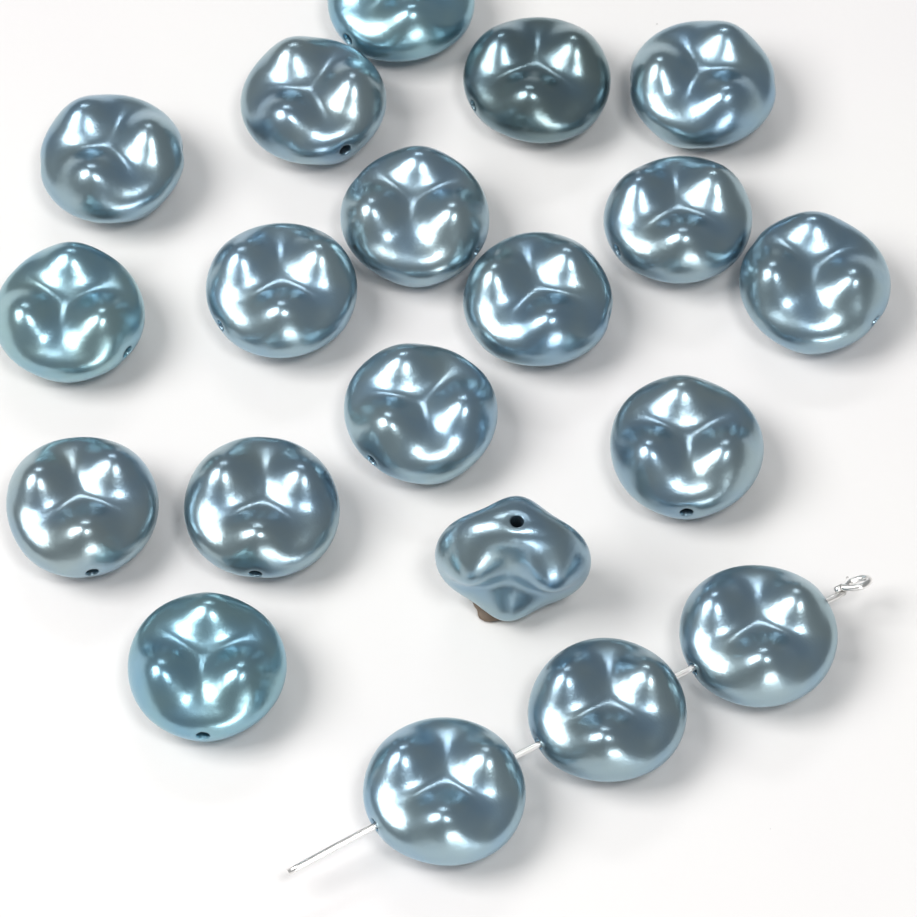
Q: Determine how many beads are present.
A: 20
